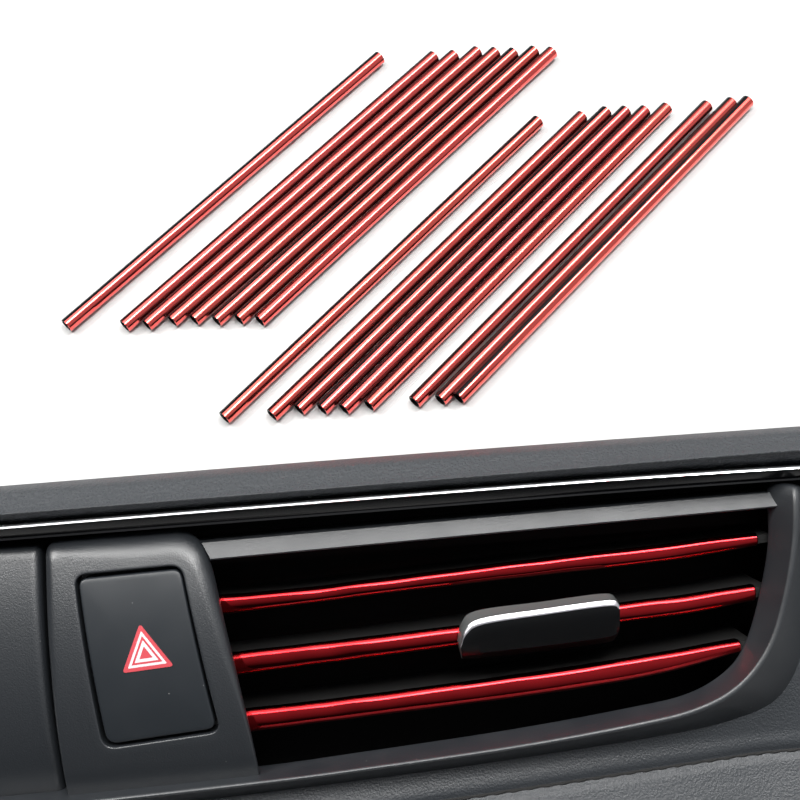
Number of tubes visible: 17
